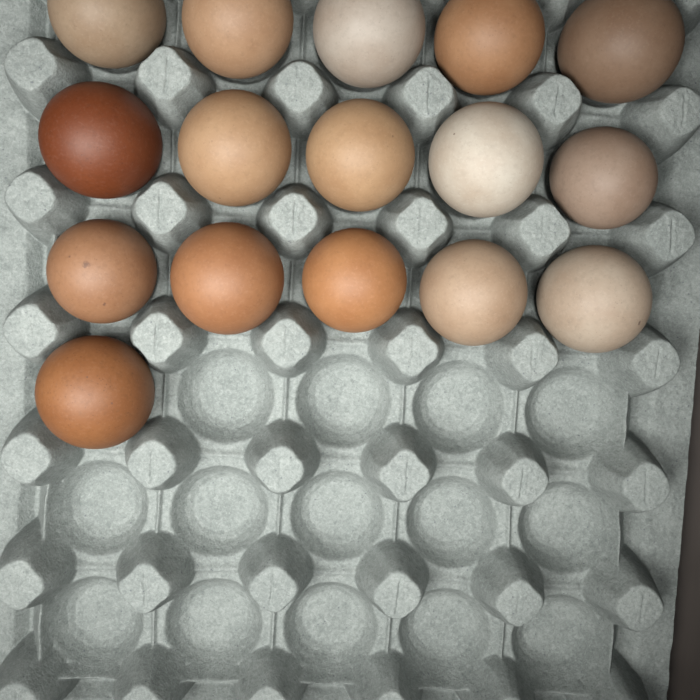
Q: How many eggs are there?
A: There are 16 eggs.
